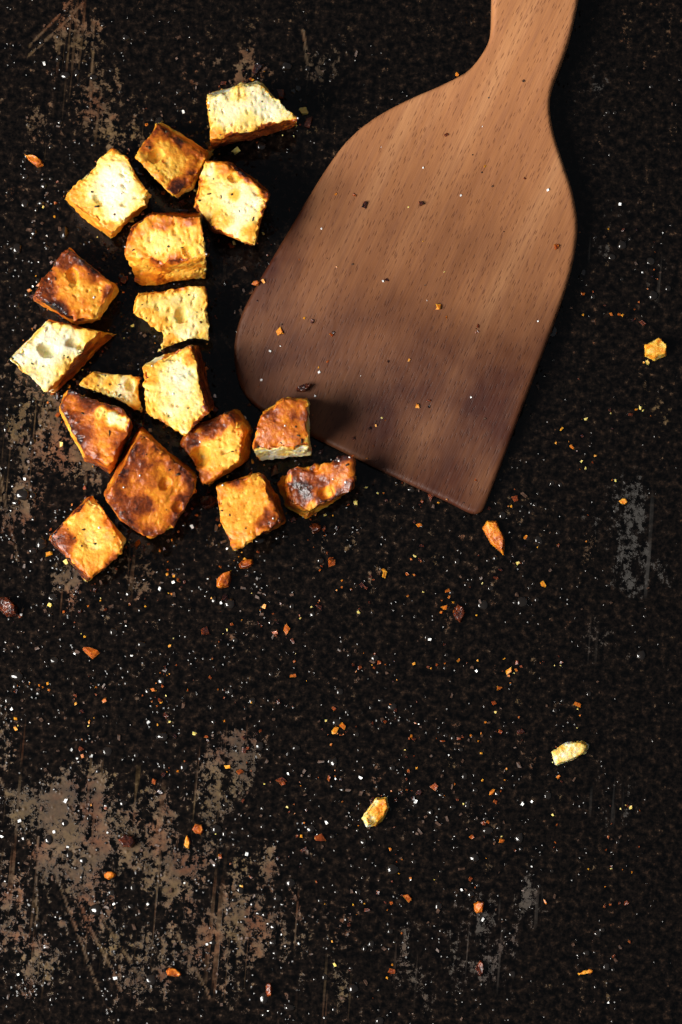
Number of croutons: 17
